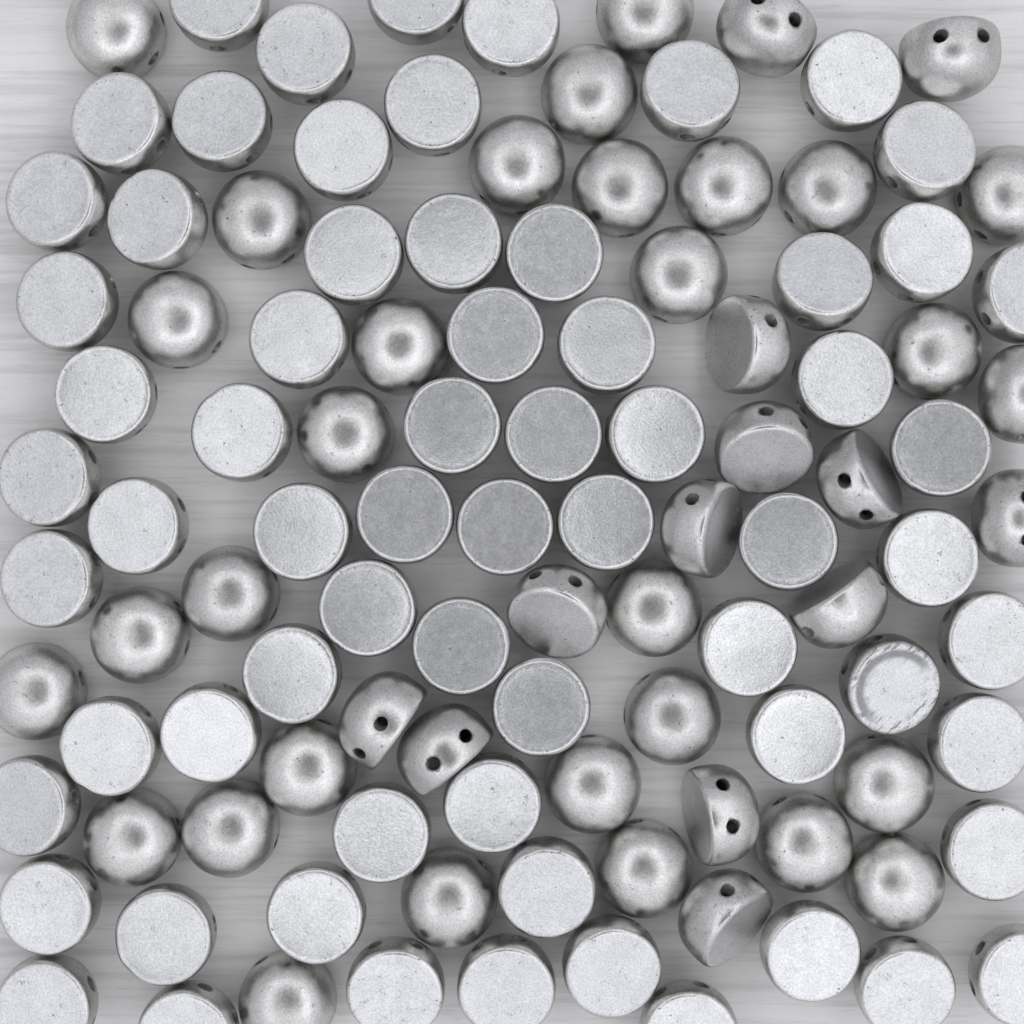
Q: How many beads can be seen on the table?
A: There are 110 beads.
